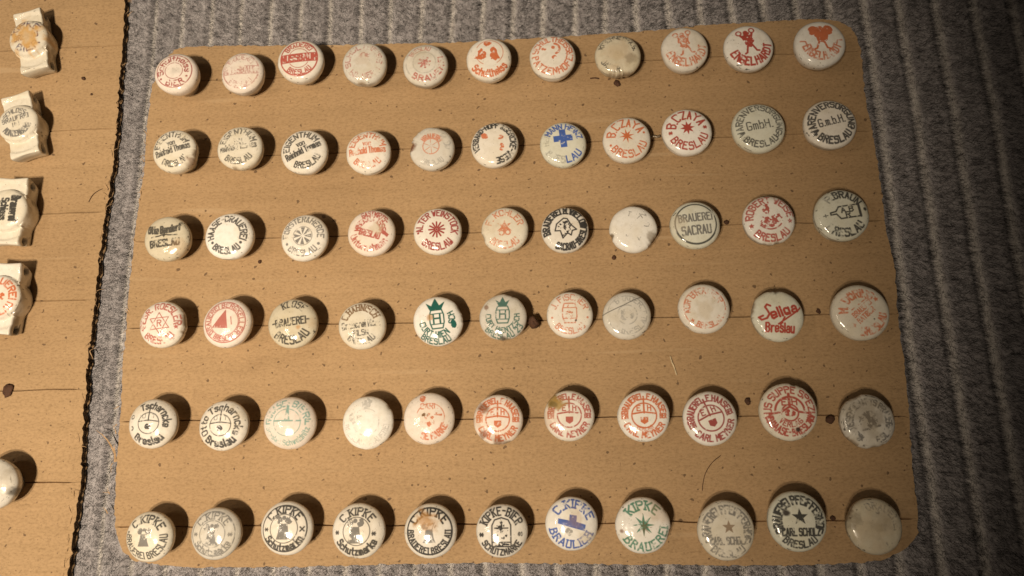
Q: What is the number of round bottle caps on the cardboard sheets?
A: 67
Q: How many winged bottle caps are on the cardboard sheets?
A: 4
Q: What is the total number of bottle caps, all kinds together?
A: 71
